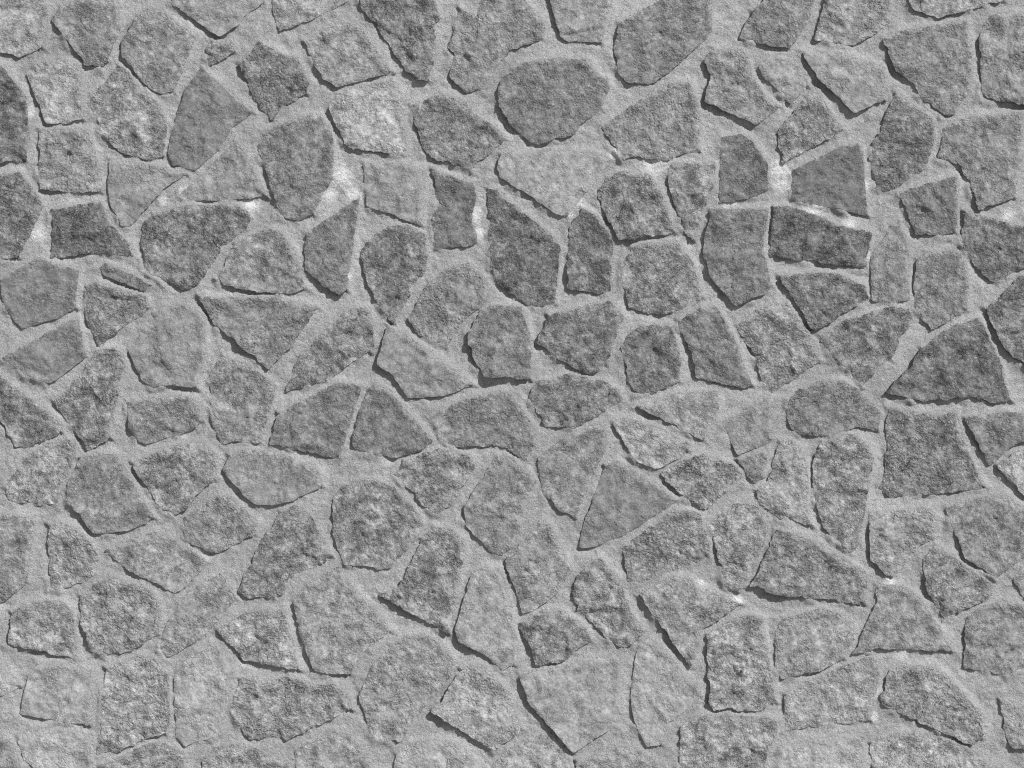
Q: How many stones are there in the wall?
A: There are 153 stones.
